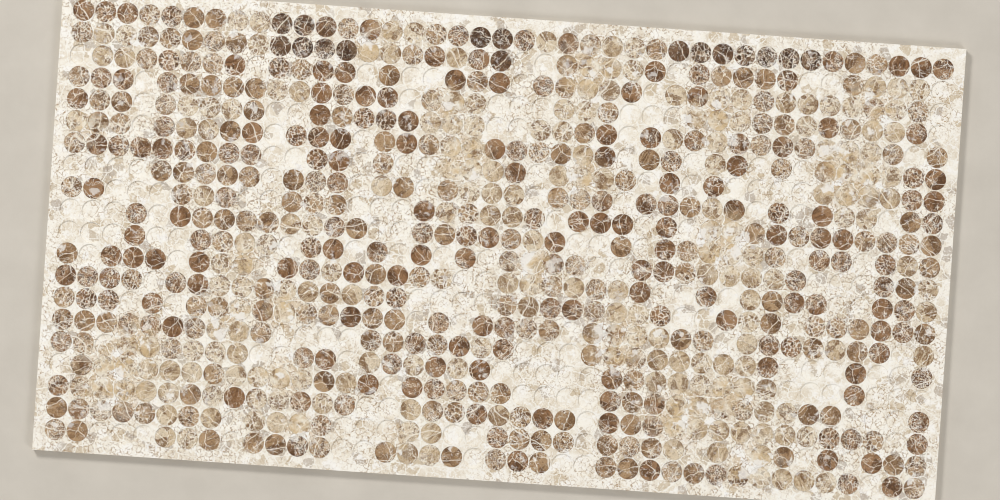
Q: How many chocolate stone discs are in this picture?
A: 16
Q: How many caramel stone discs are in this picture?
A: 200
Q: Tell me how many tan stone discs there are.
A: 200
